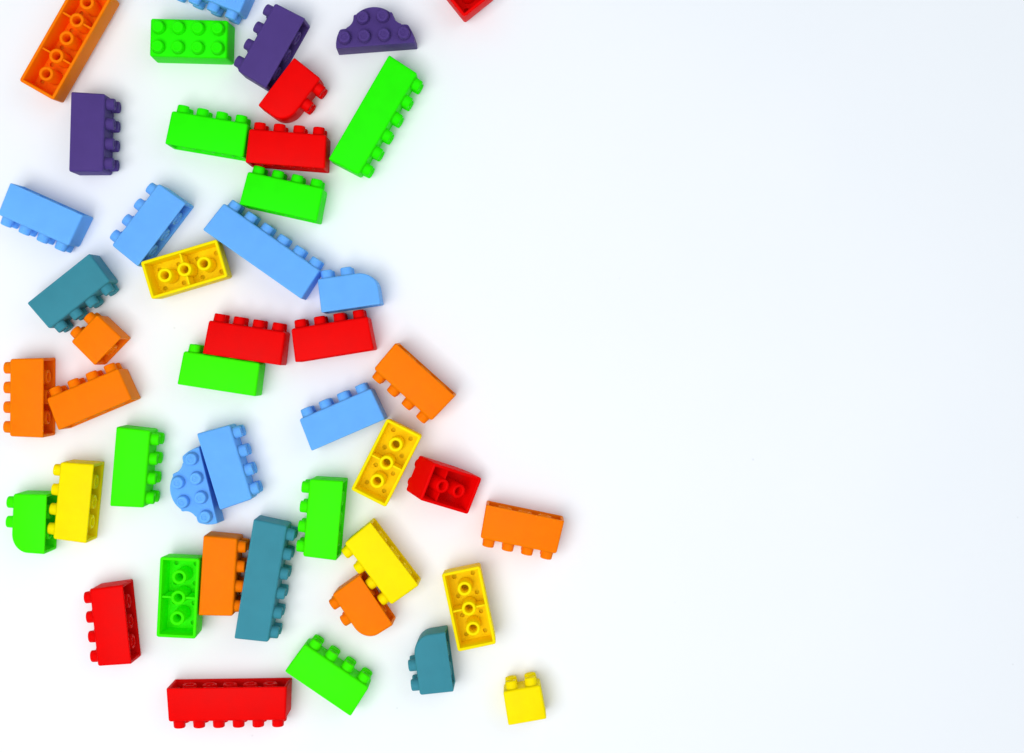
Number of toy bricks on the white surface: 46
